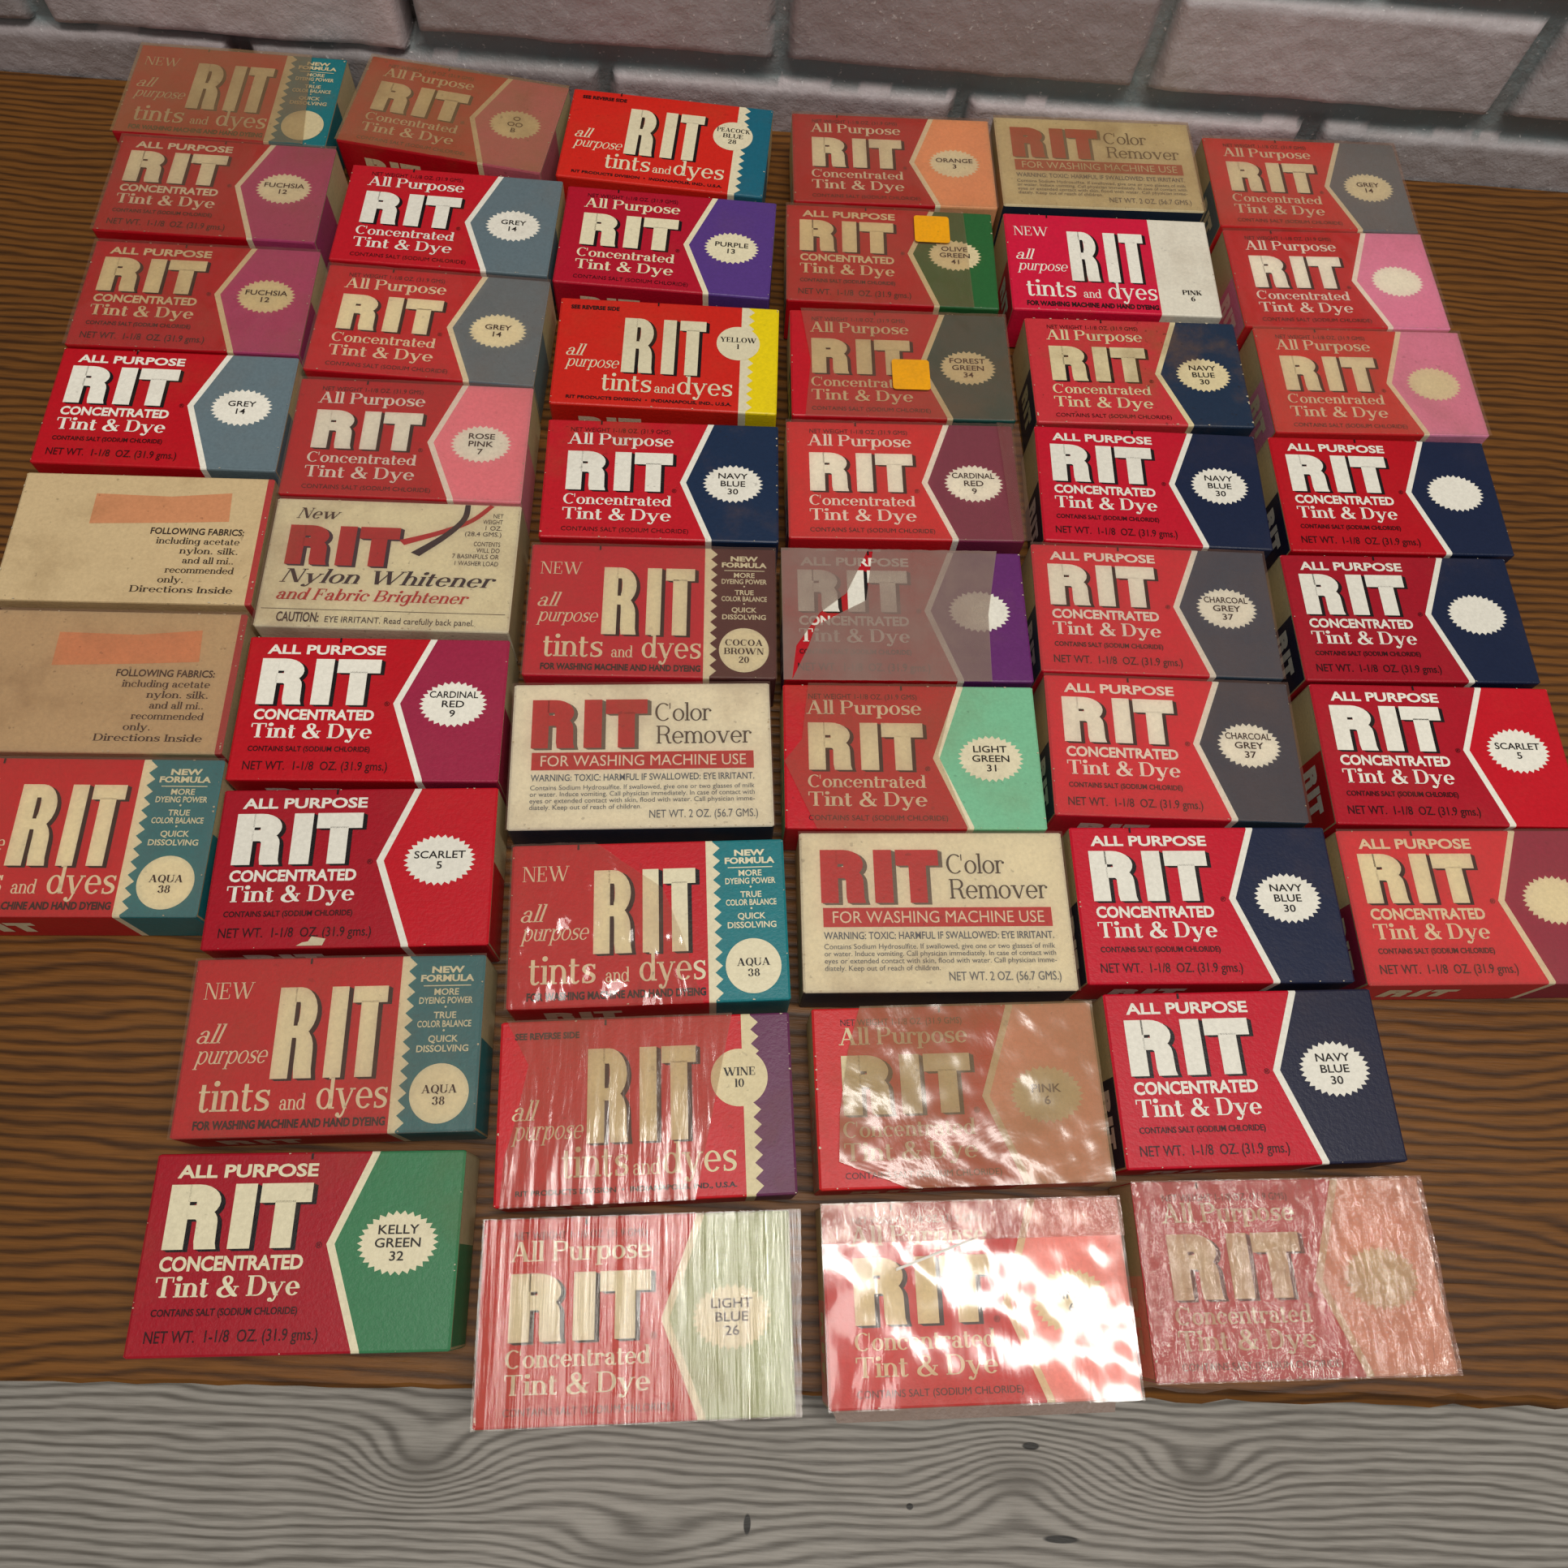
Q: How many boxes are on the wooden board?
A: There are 50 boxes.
